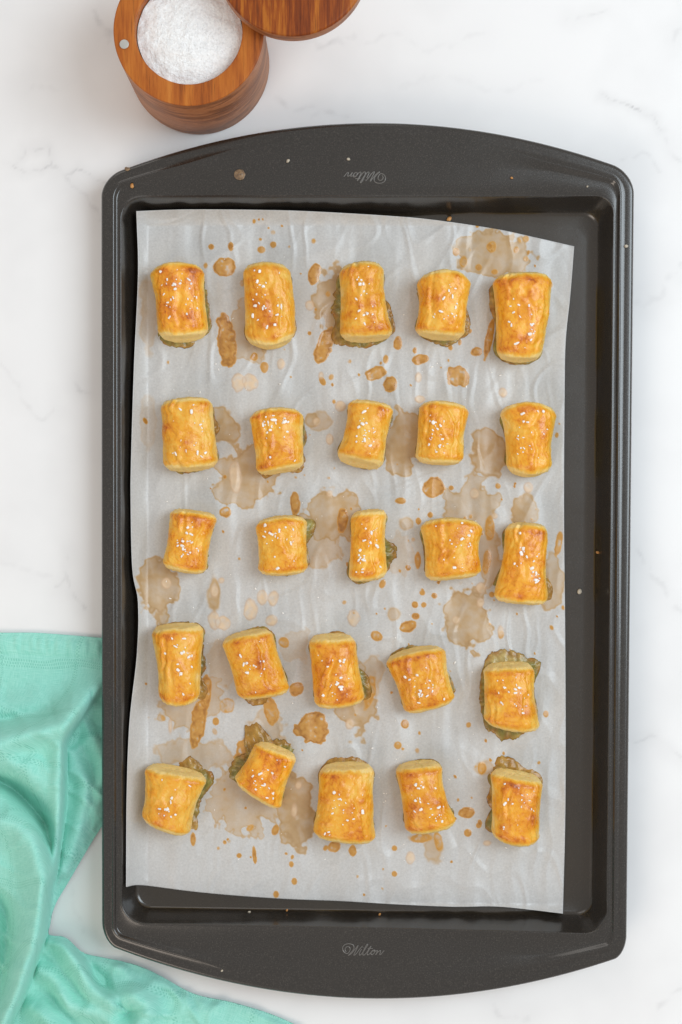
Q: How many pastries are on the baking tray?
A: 25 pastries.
